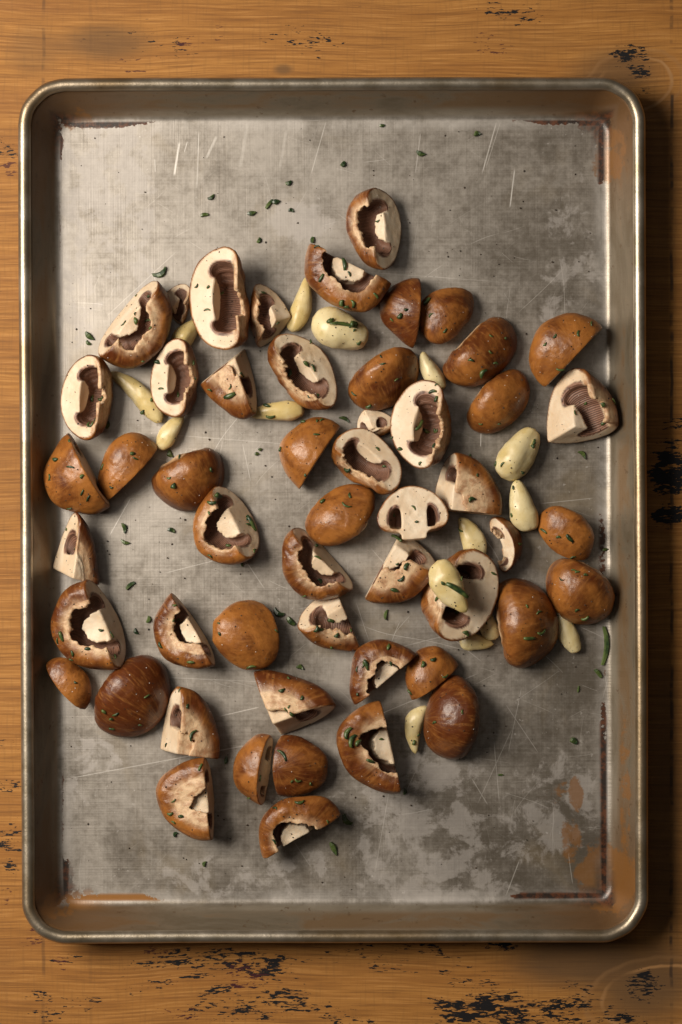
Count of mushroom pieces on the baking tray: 52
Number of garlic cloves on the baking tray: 15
